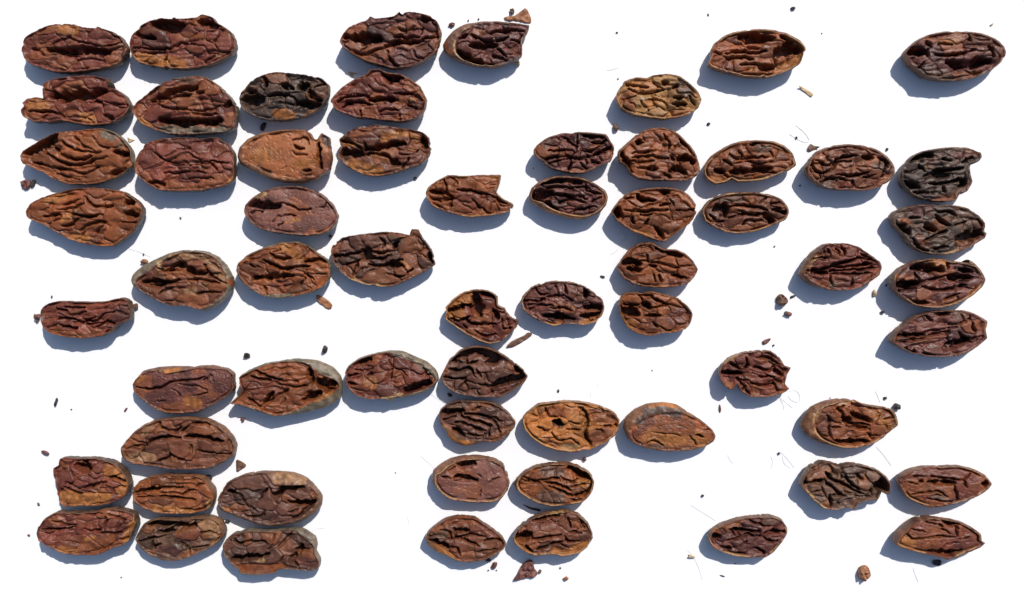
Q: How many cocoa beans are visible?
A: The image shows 62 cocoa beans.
